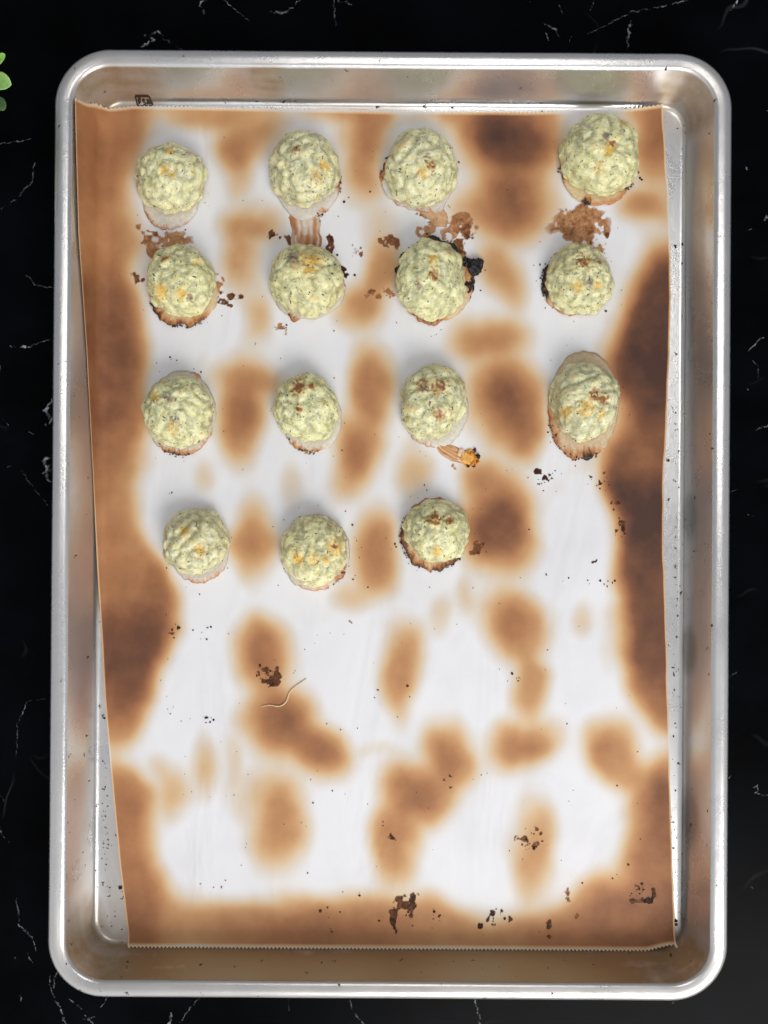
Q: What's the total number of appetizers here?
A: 15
